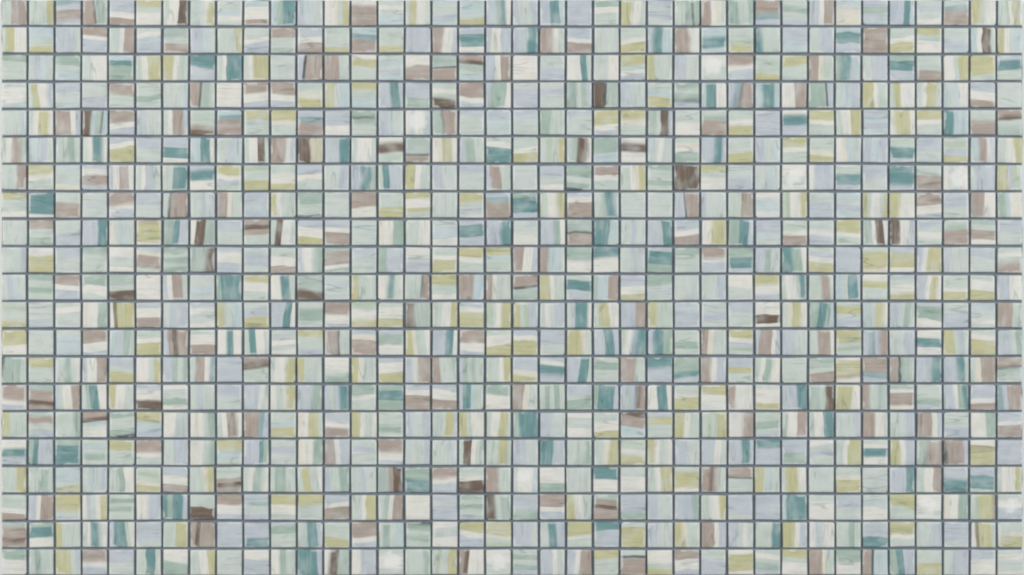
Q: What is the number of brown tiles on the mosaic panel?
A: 200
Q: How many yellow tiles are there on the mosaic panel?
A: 200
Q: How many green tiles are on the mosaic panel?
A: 200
